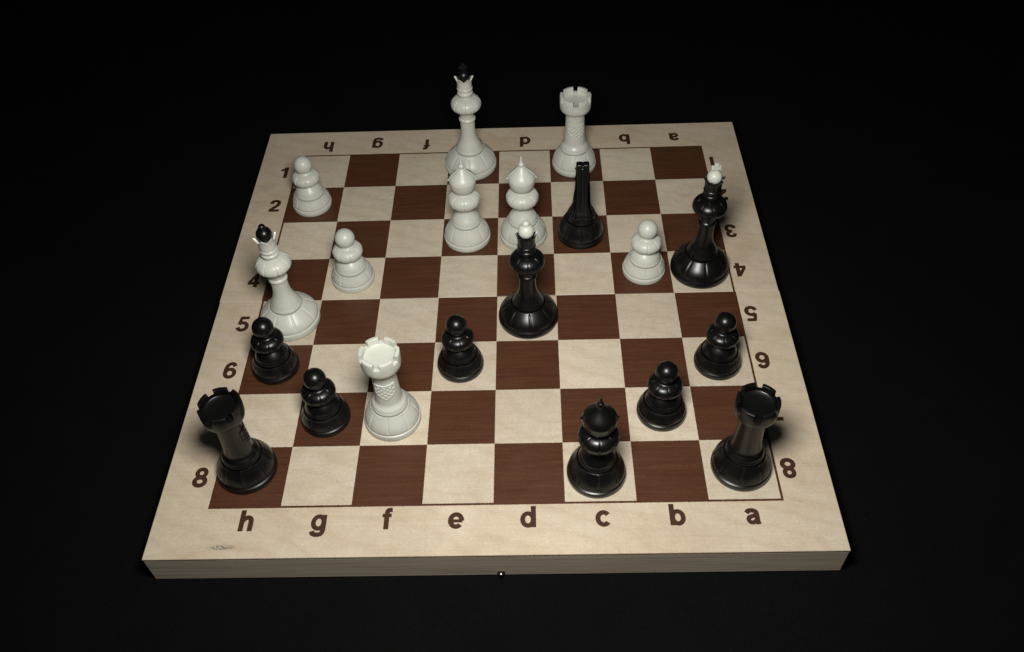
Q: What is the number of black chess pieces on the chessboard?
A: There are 11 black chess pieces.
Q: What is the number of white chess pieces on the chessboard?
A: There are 9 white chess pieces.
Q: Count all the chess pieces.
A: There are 20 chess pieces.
